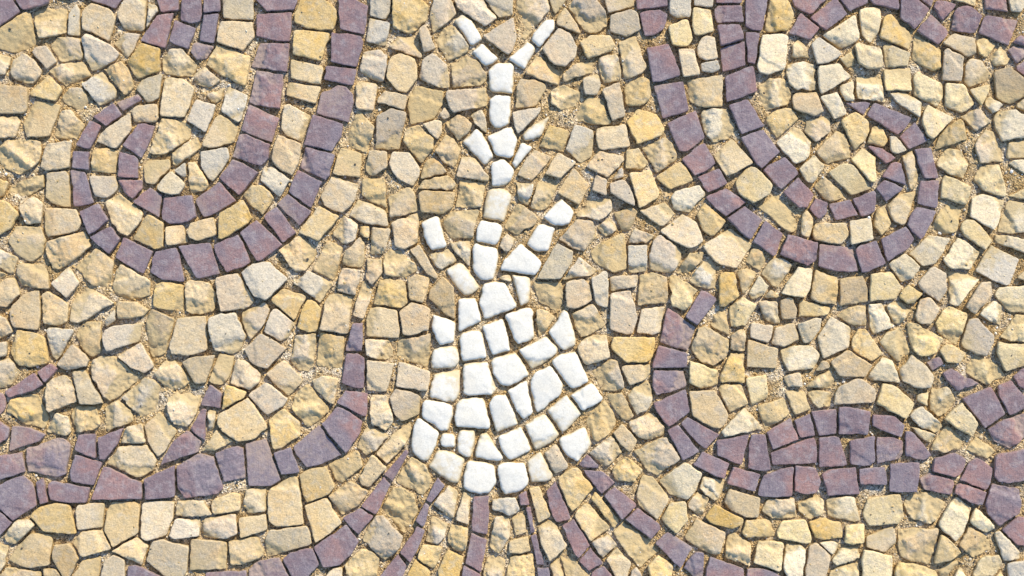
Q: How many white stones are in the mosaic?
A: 51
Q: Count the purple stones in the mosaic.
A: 194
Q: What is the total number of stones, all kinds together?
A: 245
